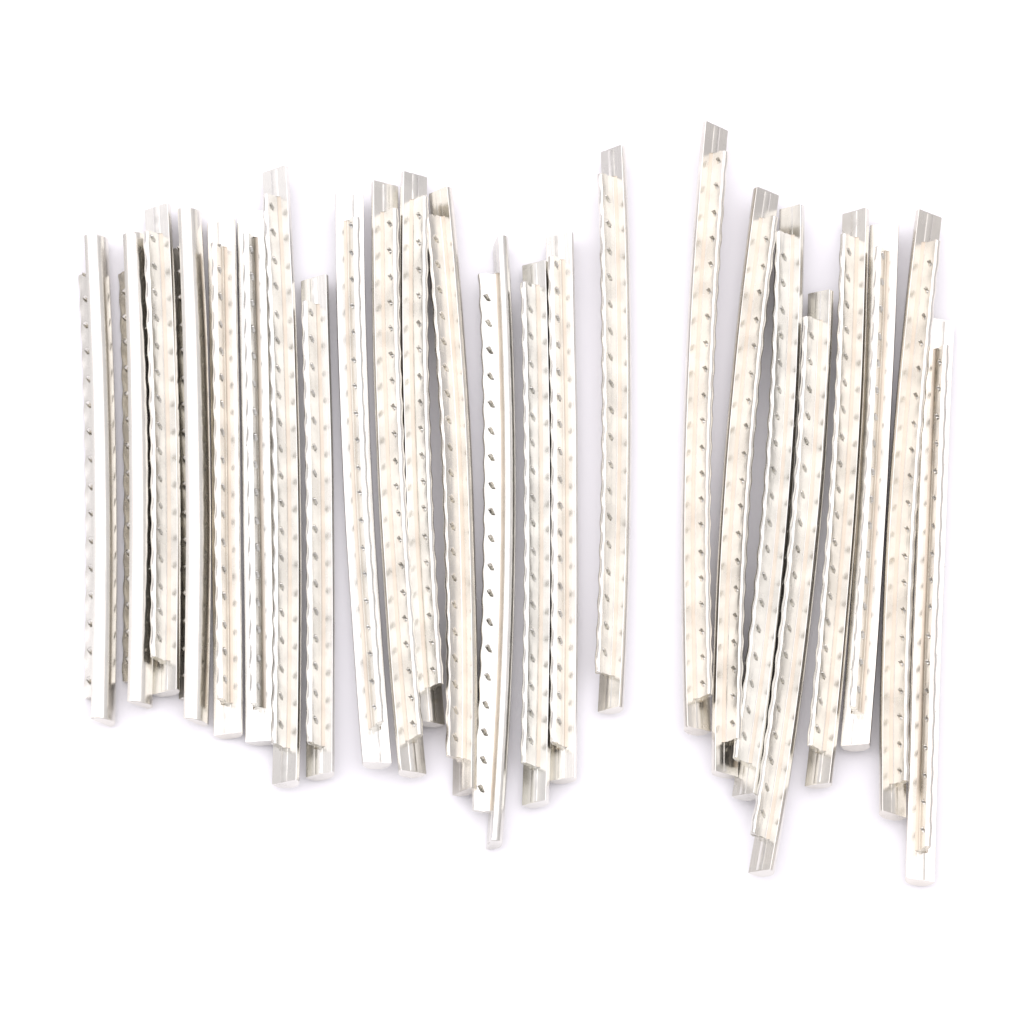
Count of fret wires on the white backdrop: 24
